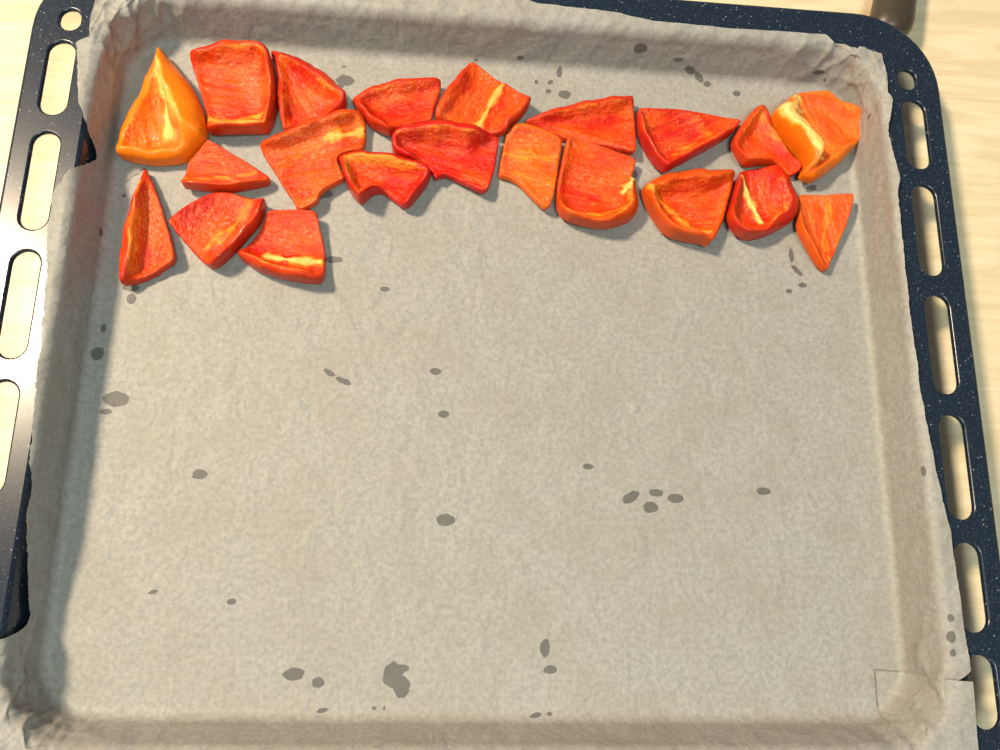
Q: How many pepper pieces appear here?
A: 21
